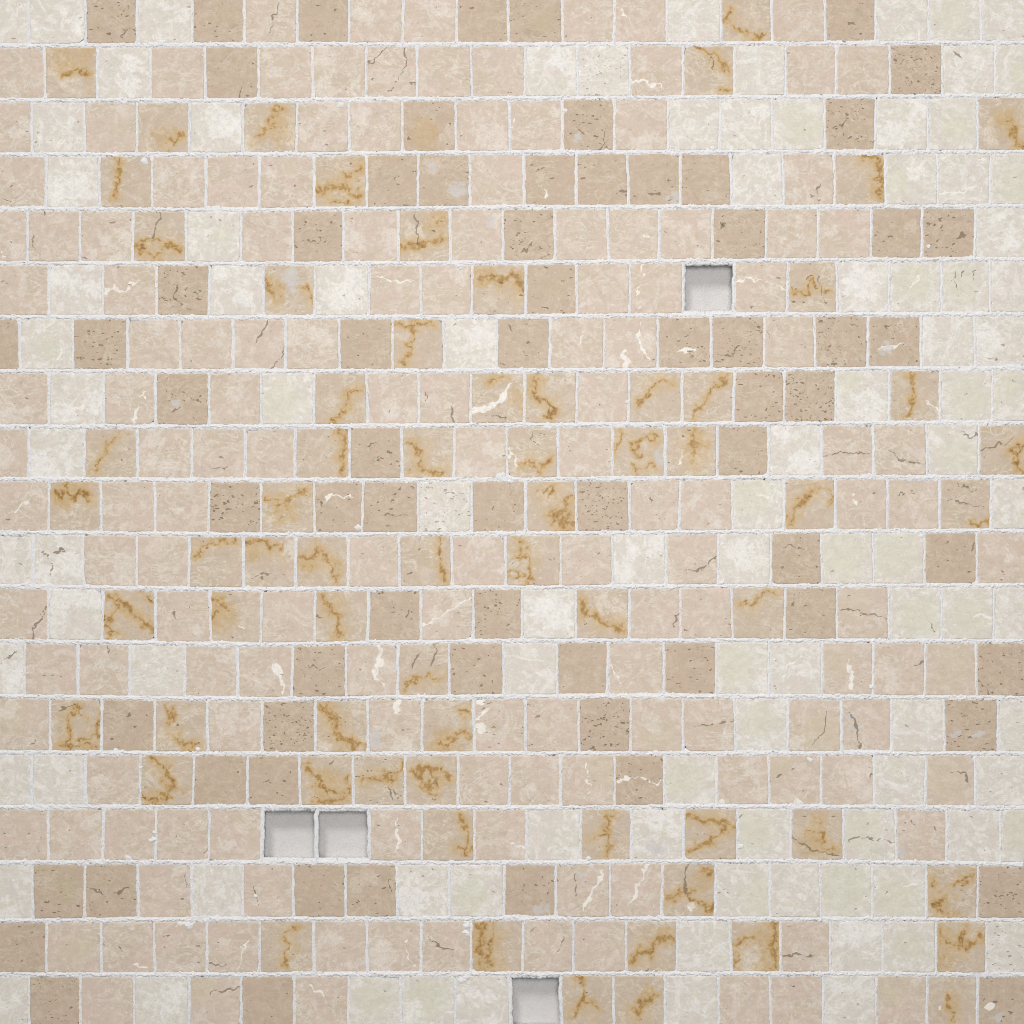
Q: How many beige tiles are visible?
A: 143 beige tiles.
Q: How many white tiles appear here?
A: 98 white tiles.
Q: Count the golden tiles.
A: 66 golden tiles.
